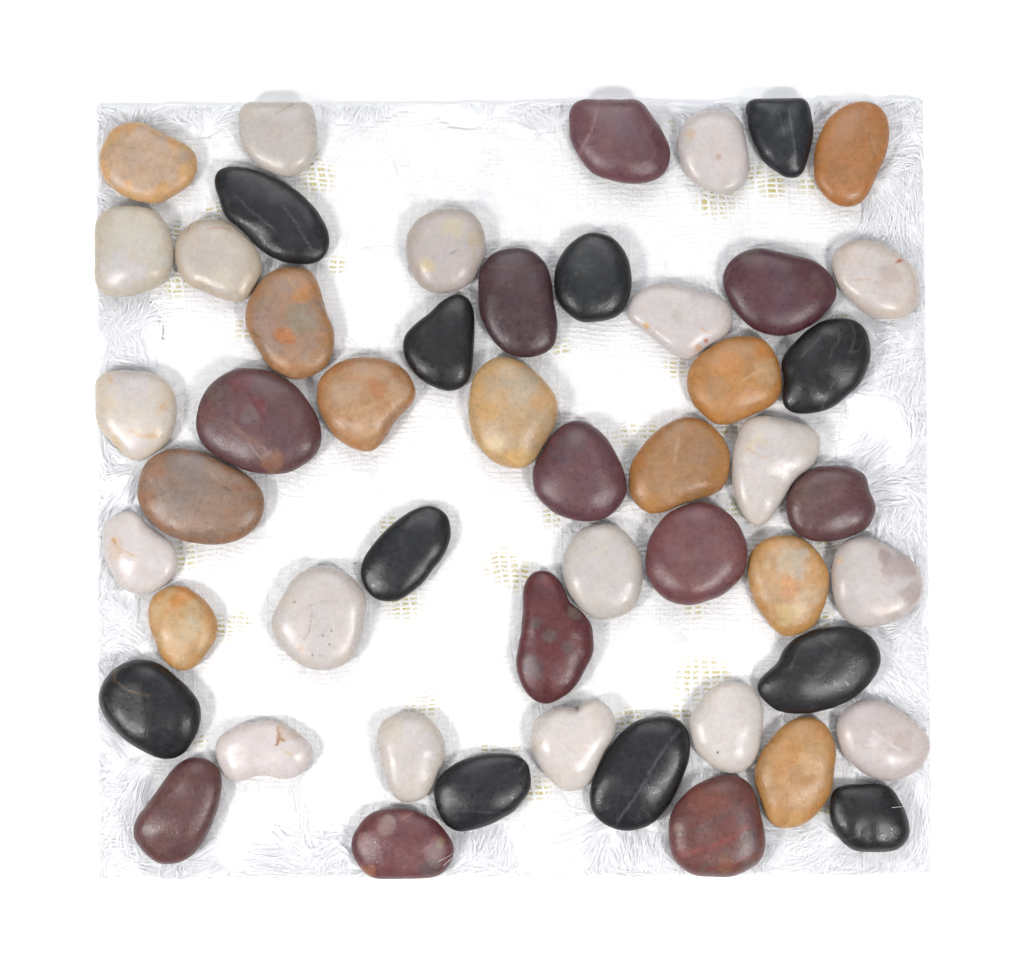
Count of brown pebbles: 11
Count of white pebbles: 18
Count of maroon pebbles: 11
